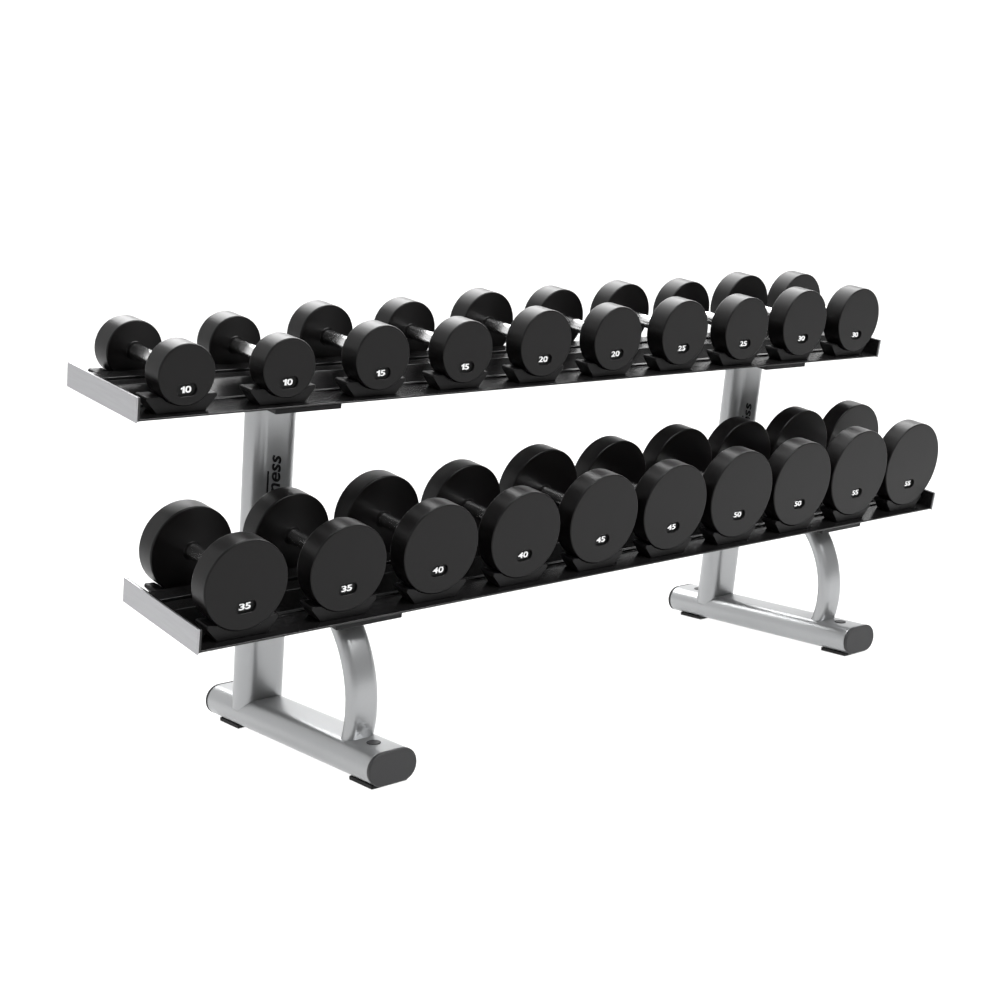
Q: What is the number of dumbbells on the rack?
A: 20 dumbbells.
